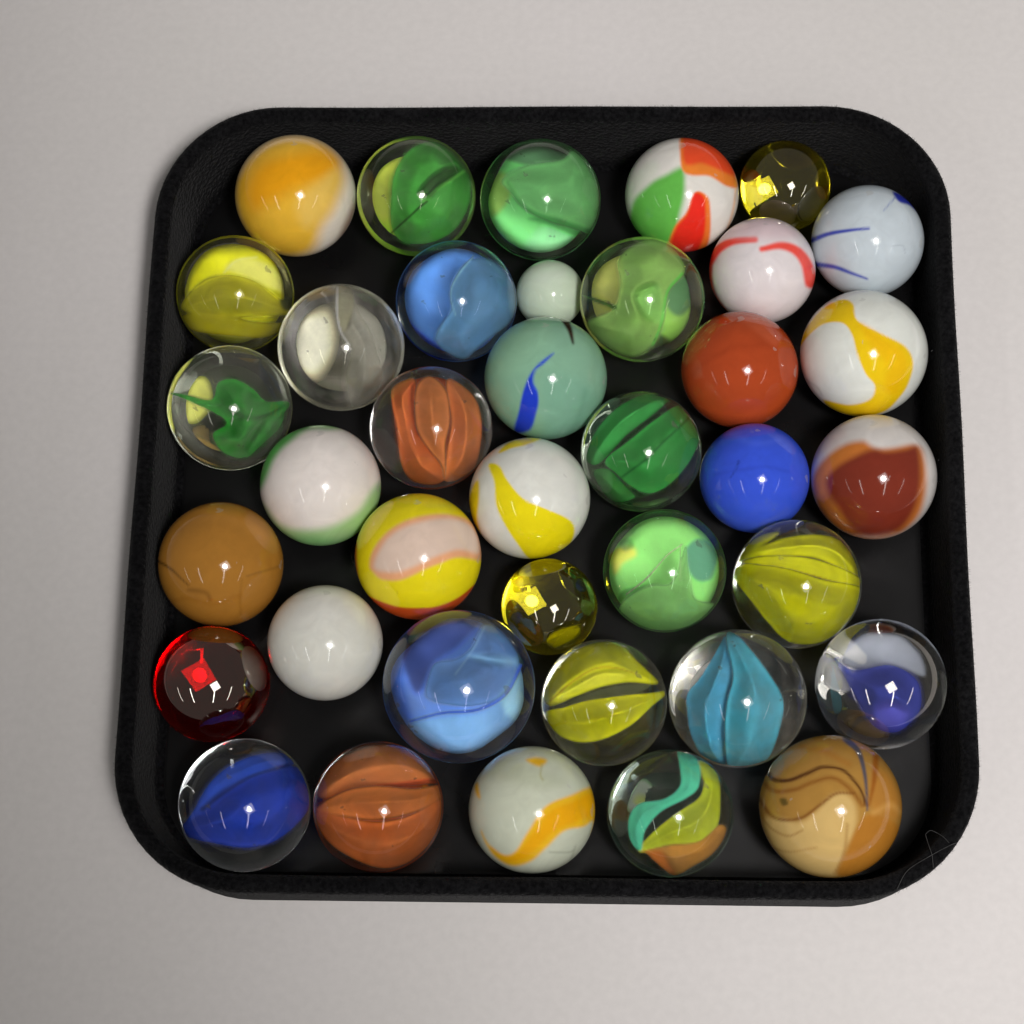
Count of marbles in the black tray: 38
